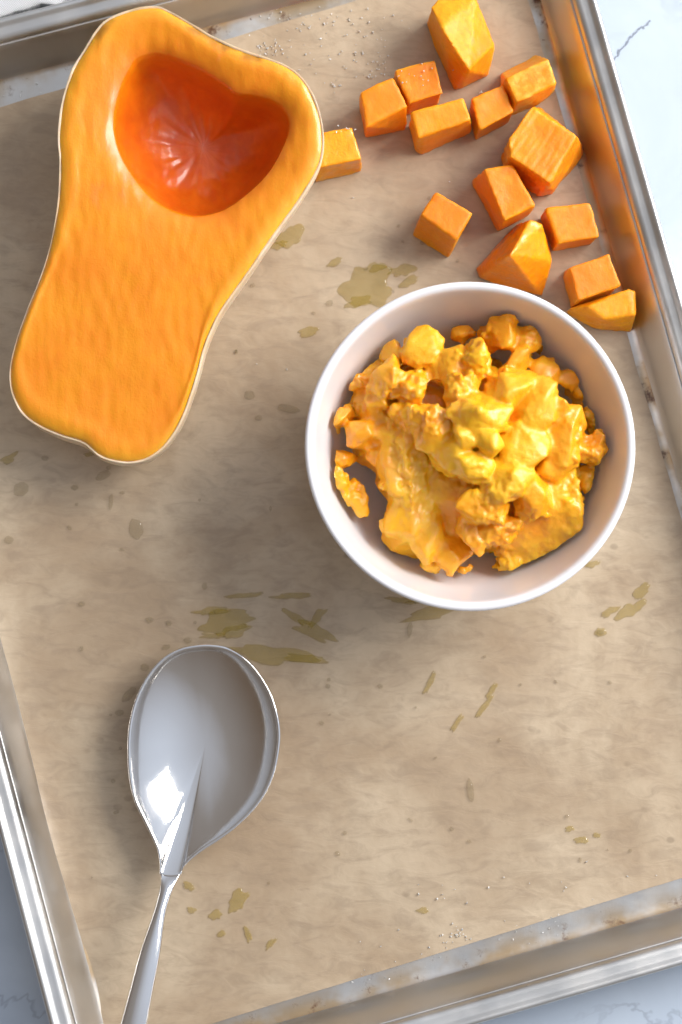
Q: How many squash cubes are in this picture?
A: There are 14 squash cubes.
